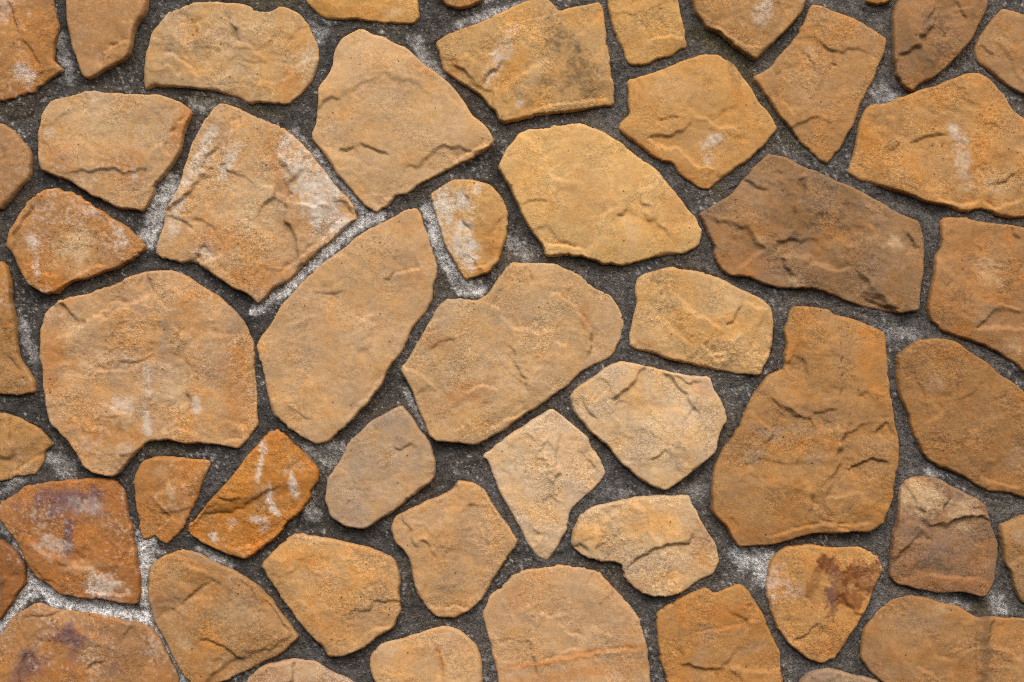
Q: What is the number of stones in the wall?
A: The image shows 52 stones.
